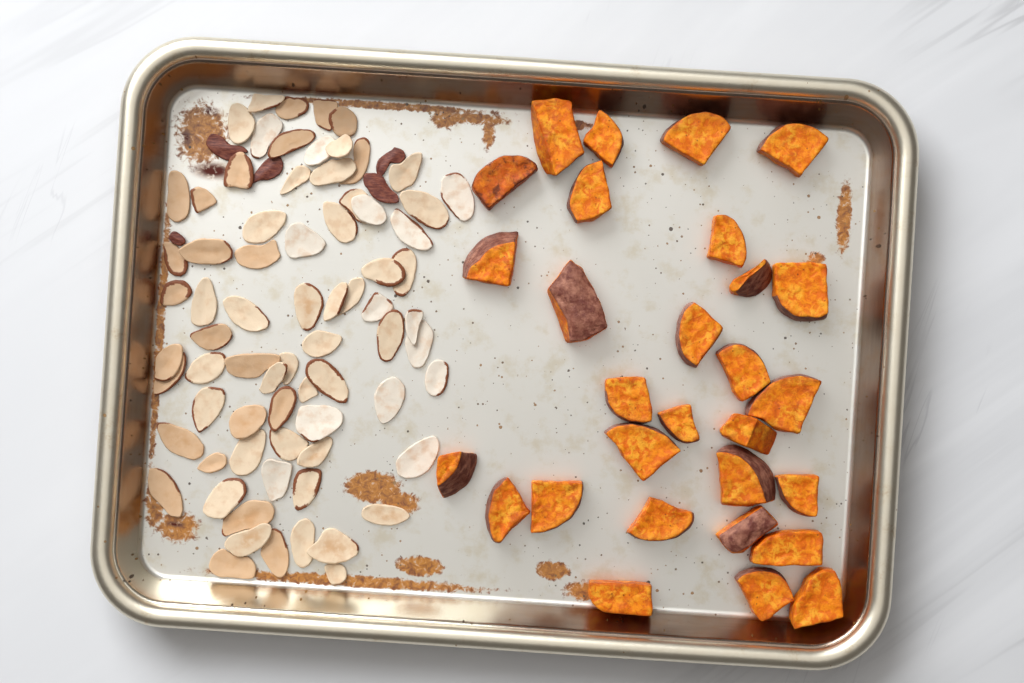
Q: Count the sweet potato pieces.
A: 29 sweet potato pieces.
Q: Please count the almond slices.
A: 78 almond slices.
